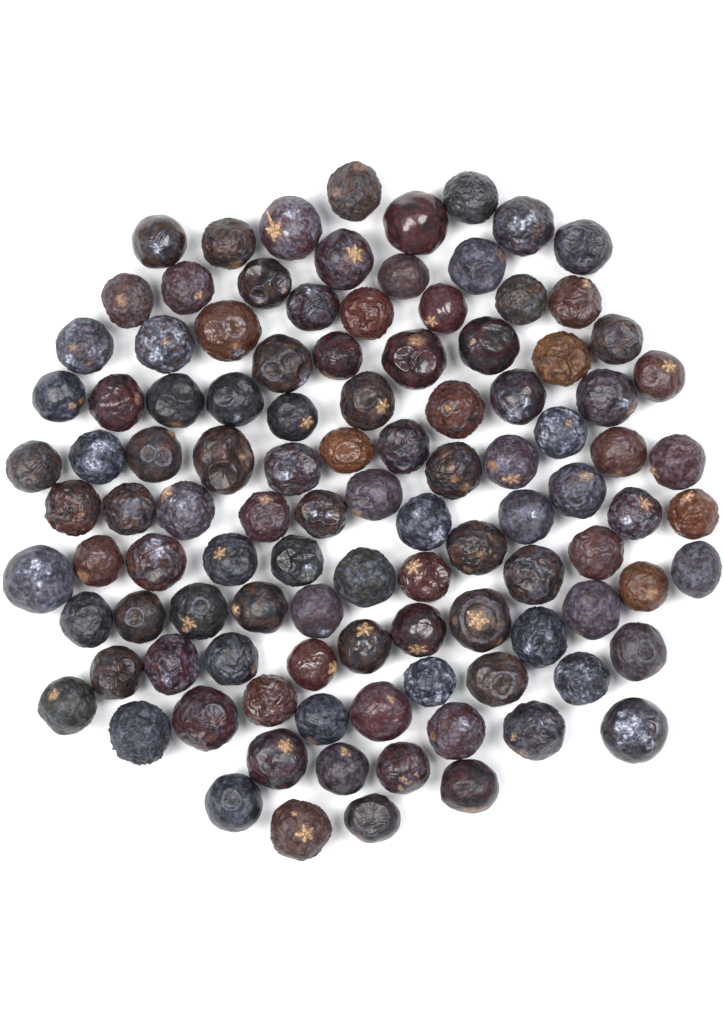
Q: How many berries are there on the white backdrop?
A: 107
